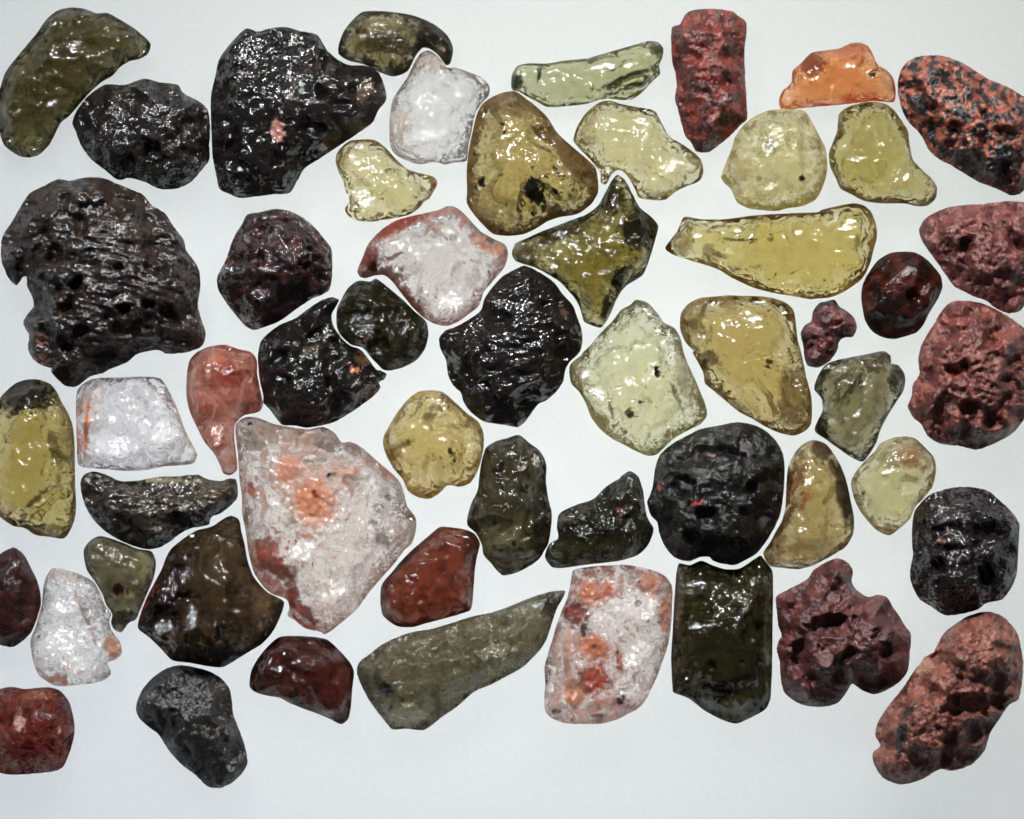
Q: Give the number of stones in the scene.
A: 54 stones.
